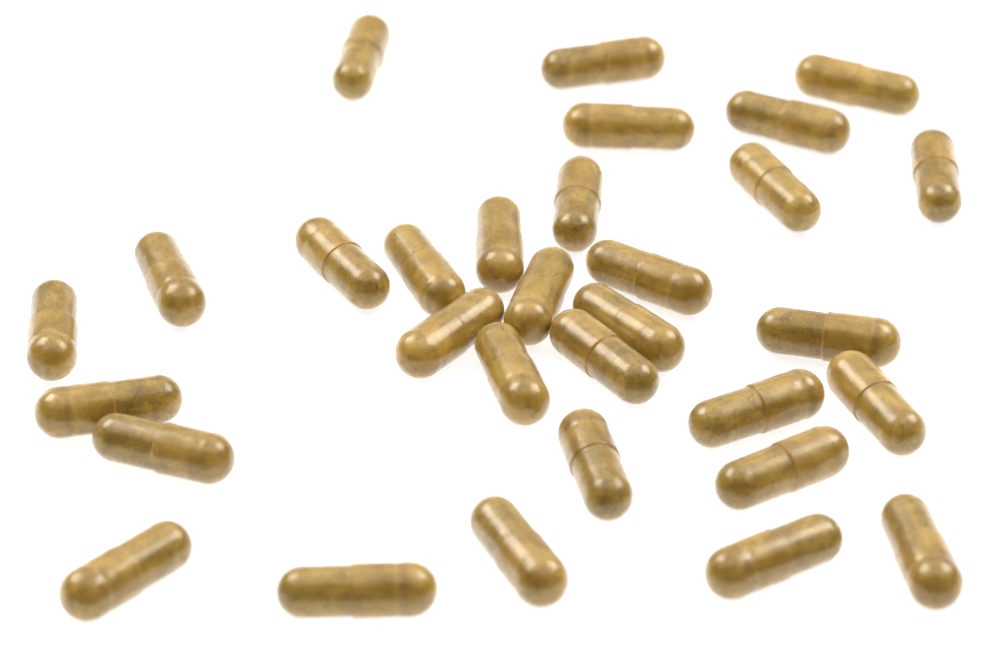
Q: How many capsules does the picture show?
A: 31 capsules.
